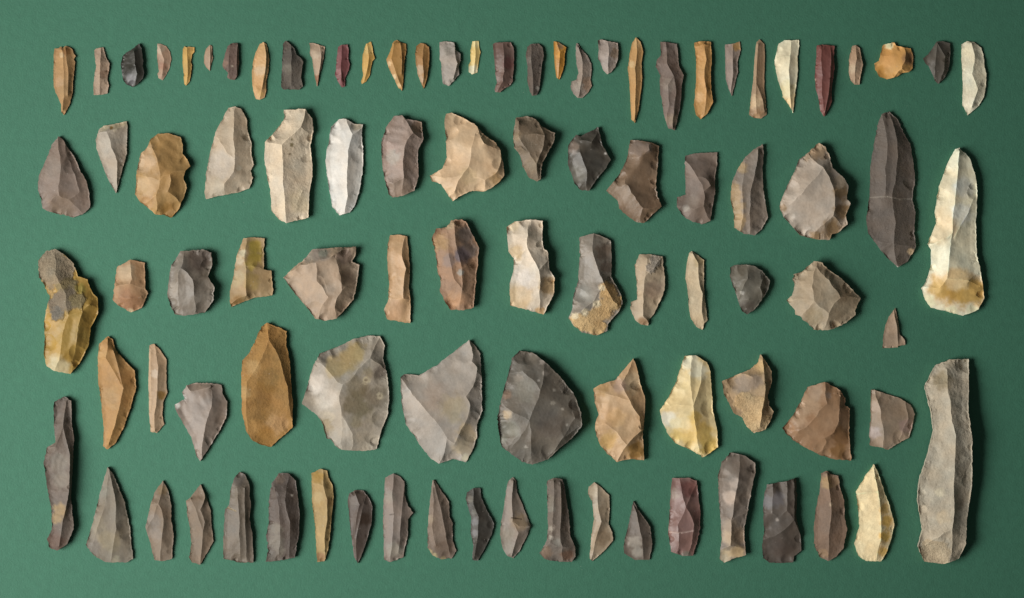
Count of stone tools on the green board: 95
